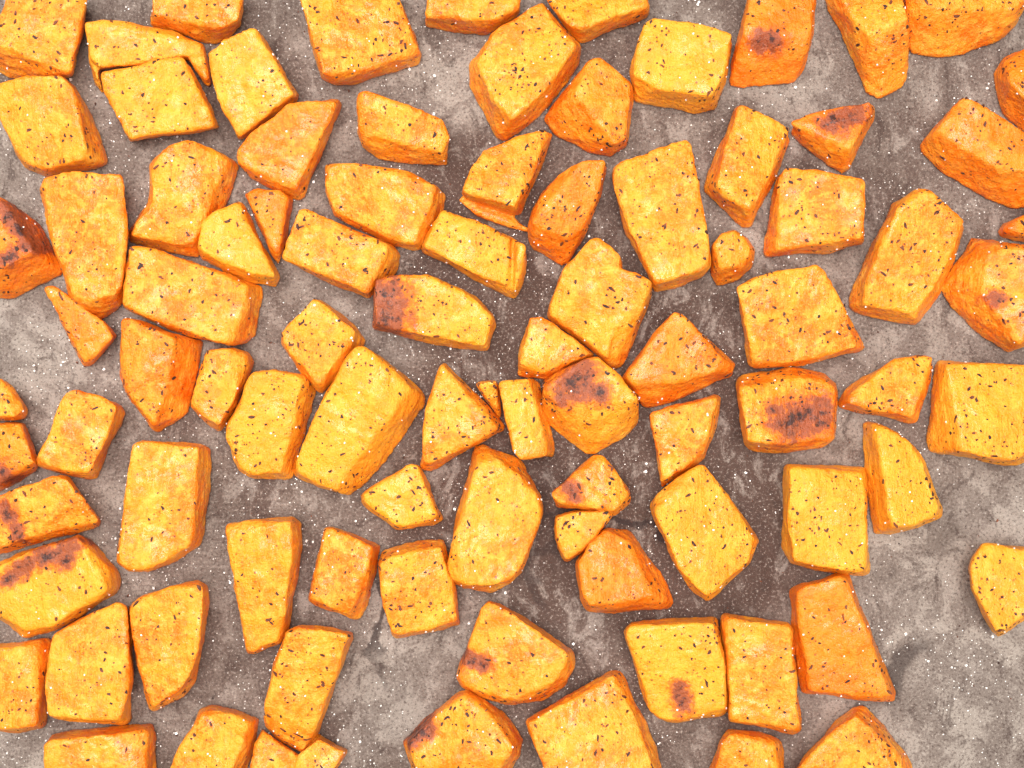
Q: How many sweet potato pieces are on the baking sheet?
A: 90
